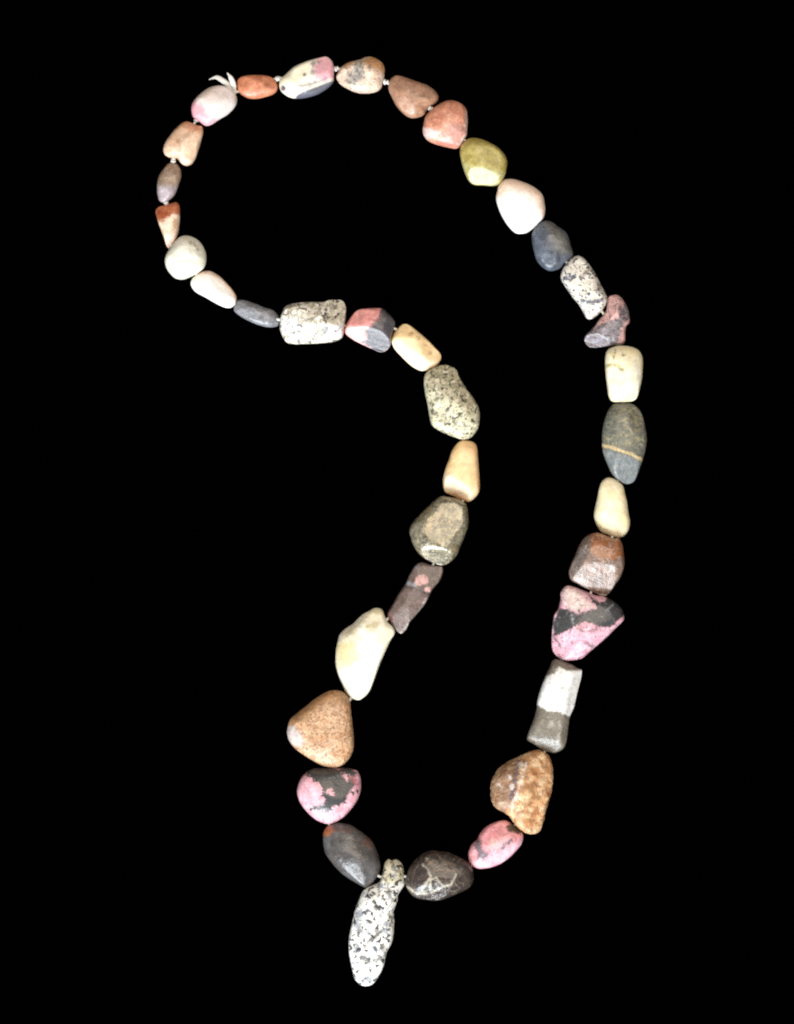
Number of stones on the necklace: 38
